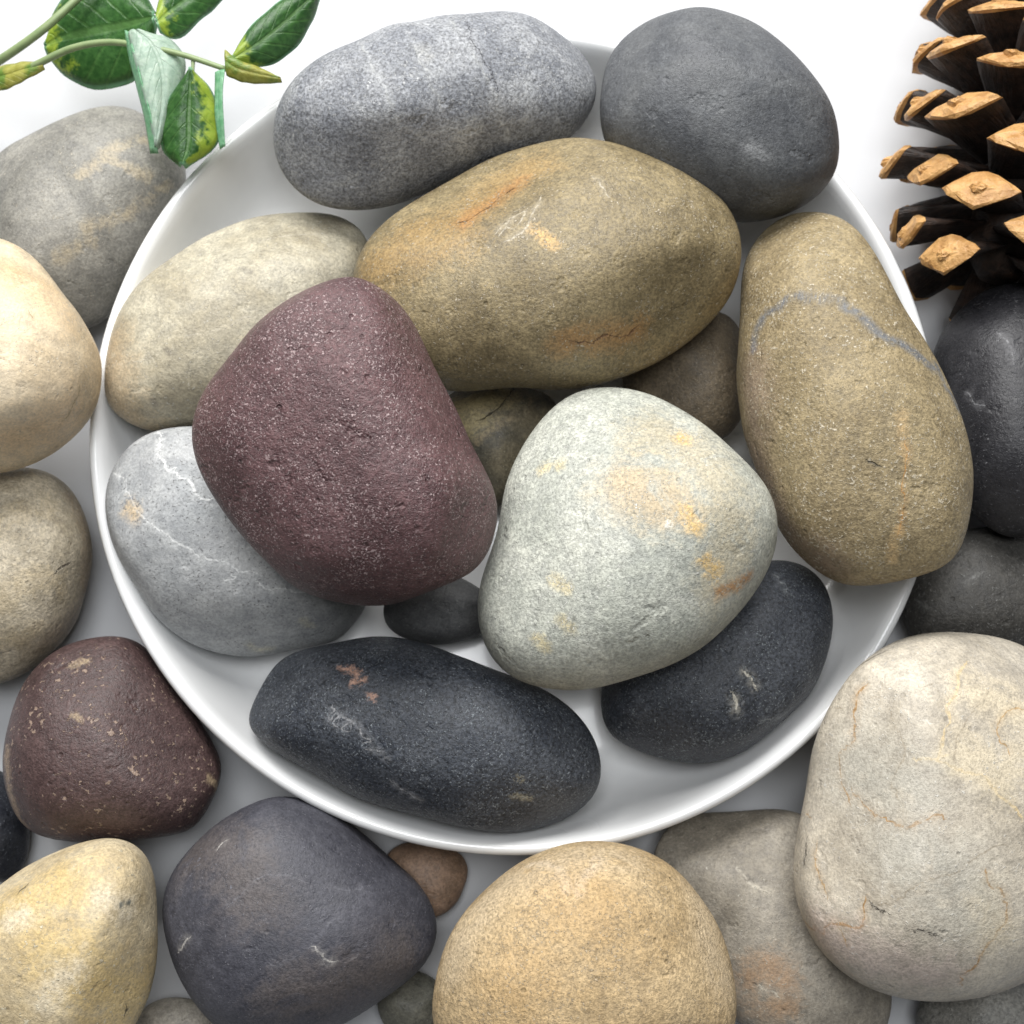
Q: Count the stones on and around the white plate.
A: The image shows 29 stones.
